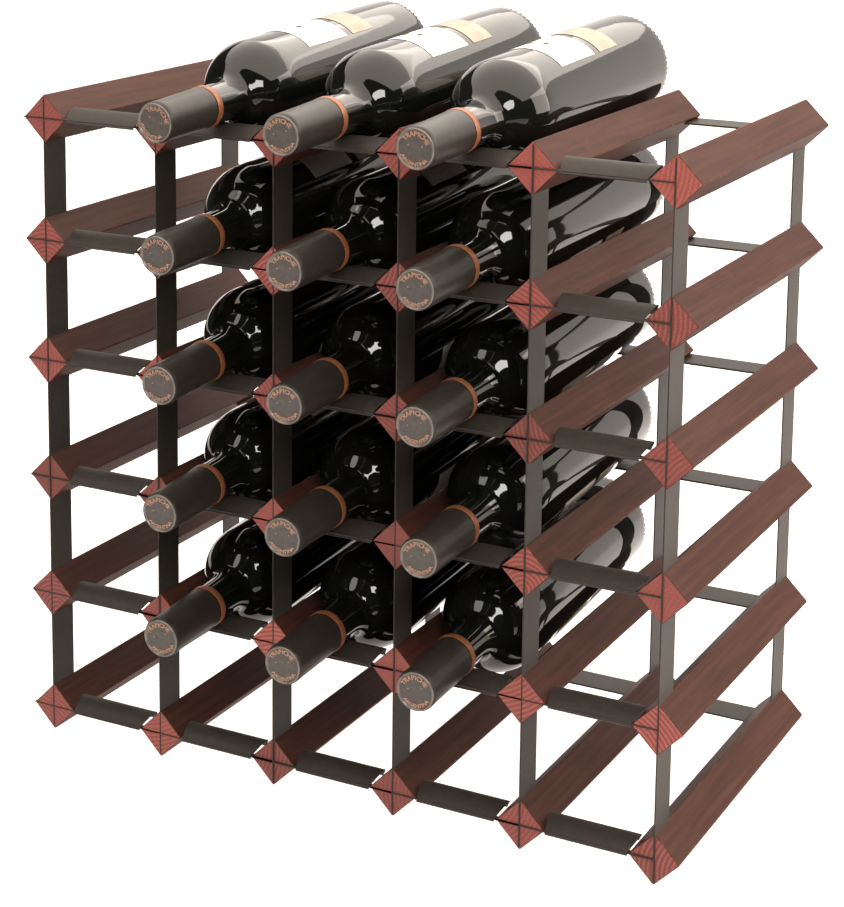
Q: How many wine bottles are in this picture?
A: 15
